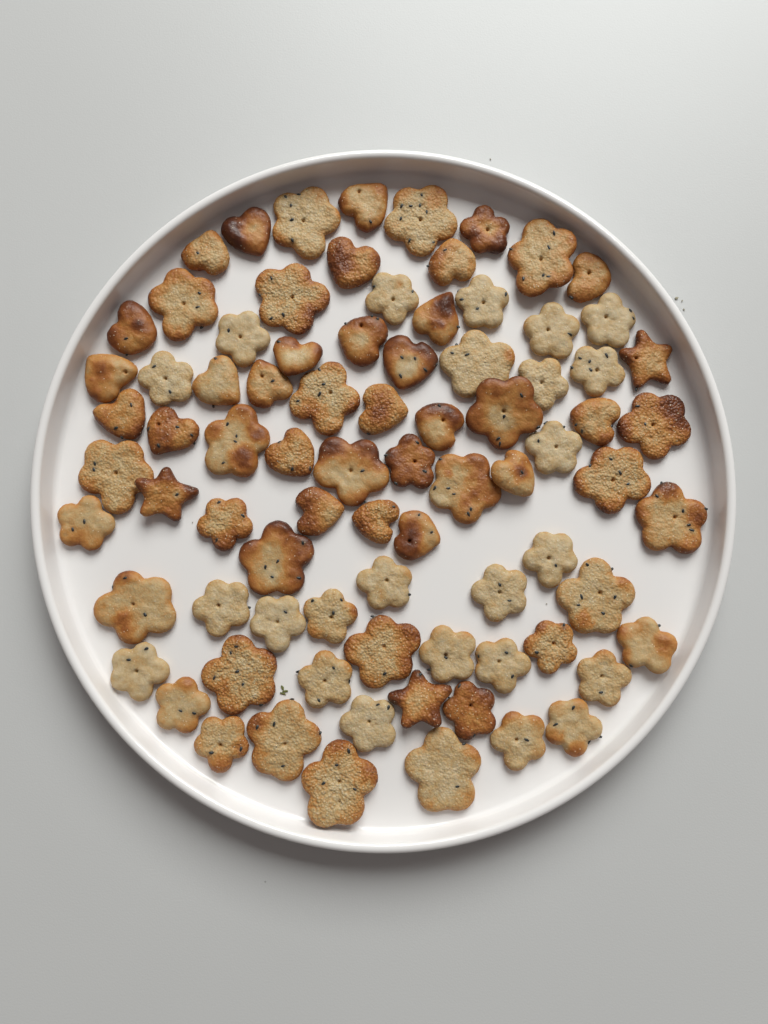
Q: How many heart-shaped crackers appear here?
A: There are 24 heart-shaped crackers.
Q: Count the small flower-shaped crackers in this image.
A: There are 32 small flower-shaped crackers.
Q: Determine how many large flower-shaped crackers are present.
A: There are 23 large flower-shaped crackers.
